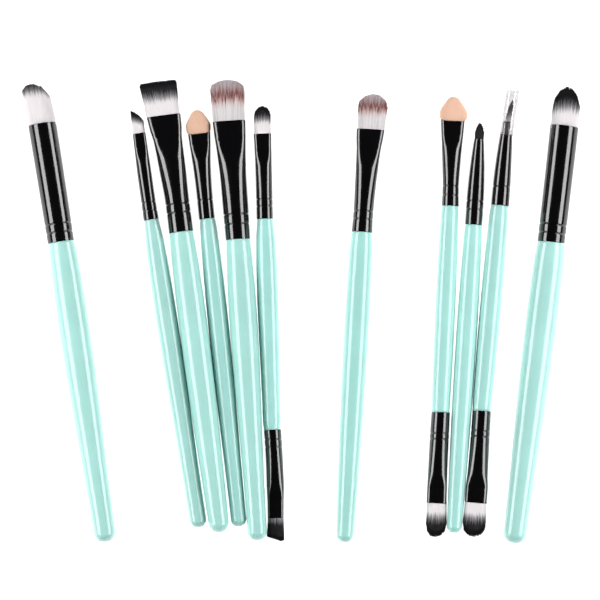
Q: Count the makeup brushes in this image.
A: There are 11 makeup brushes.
